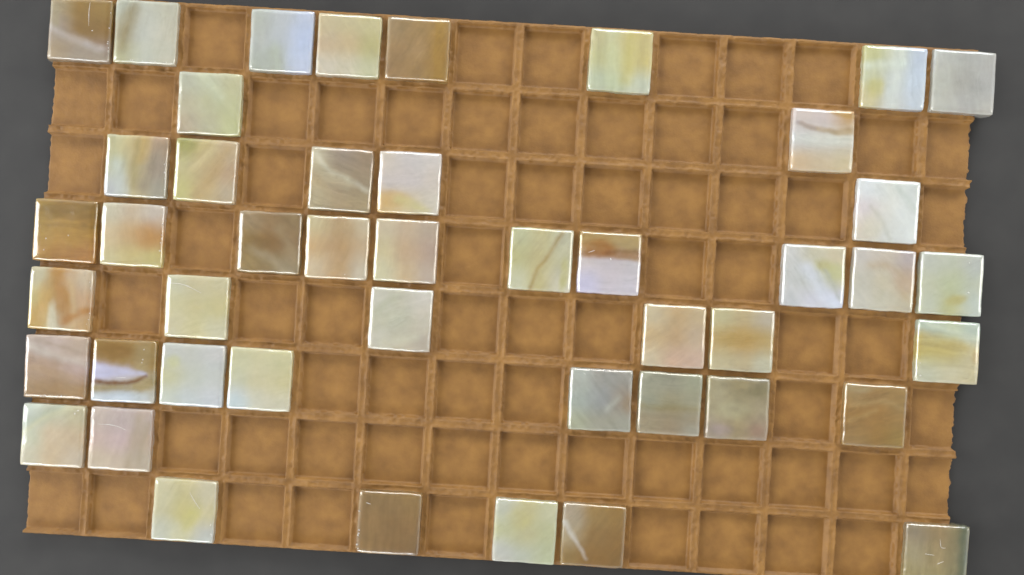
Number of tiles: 46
